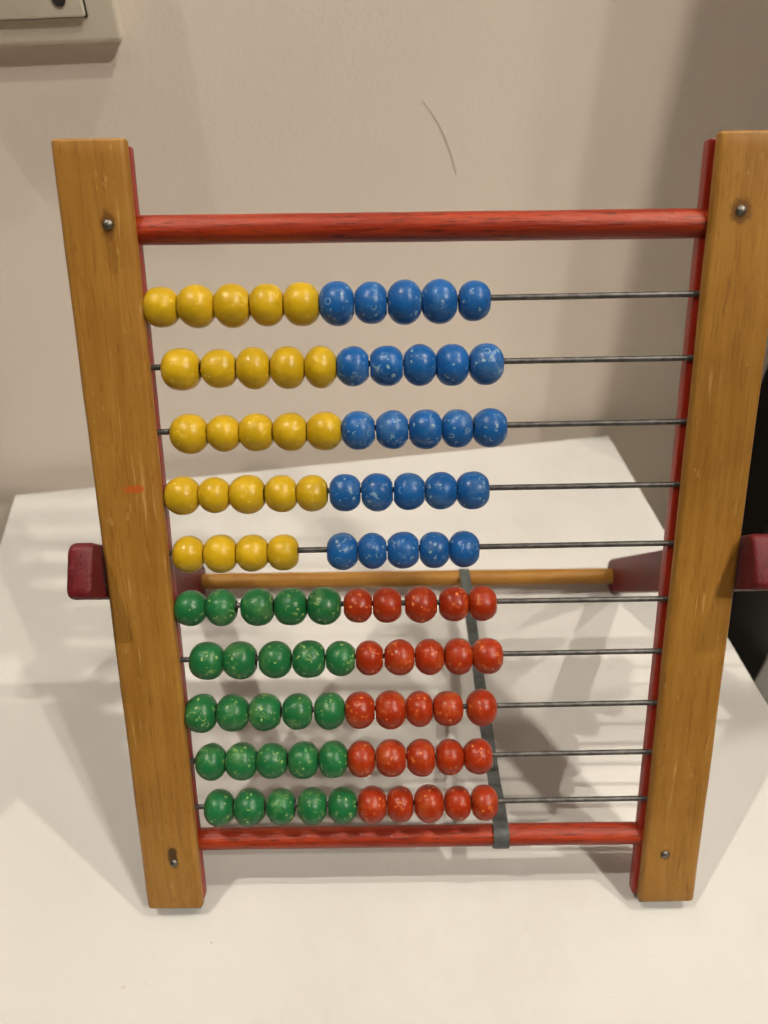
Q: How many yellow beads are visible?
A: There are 24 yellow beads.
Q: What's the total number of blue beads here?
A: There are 25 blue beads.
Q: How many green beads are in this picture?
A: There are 25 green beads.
